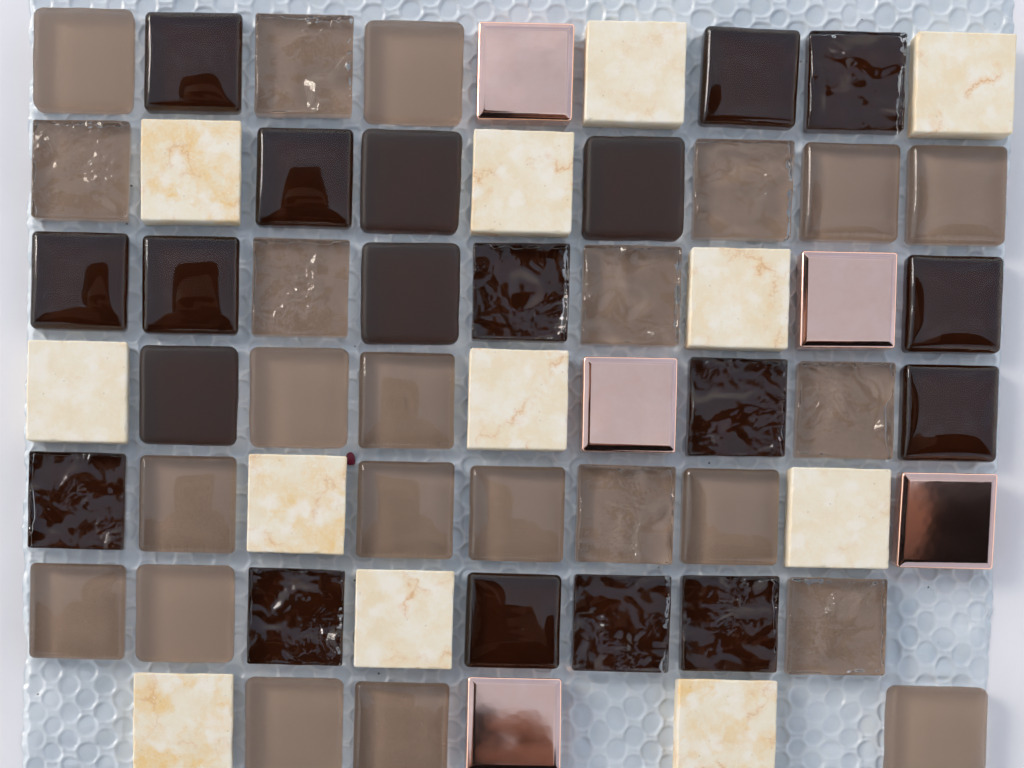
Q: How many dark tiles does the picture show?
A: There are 19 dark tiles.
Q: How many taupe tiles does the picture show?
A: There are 23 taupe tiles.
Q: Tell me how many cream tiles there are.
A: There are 12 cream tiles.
